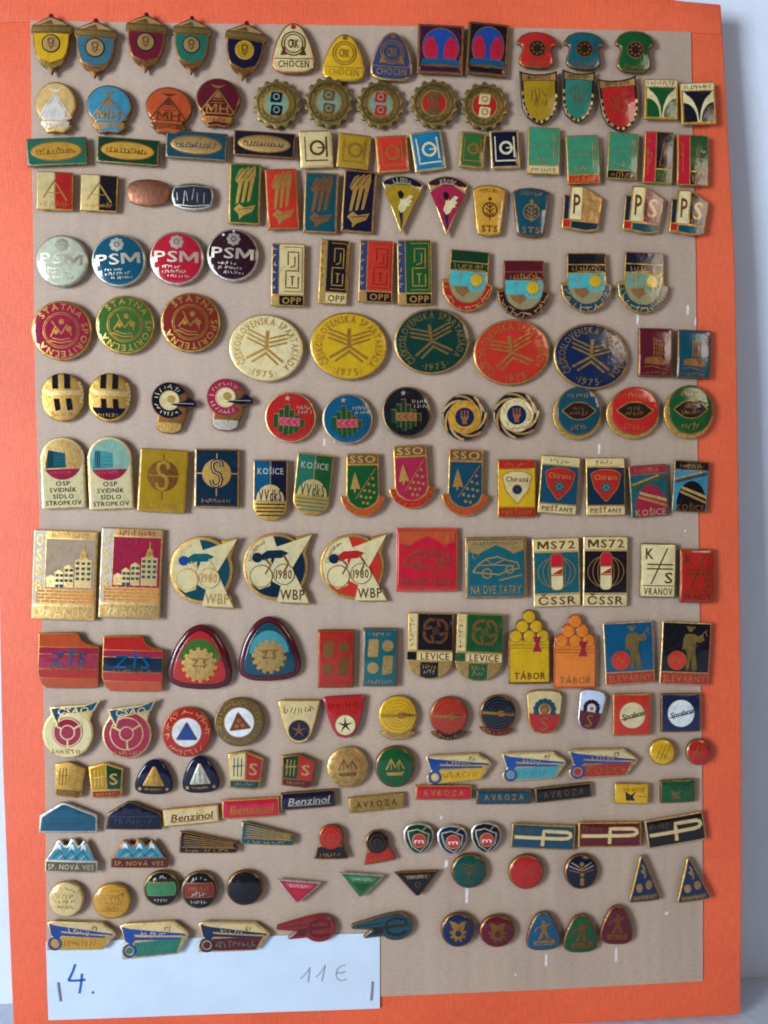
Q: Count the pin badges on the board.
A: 200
